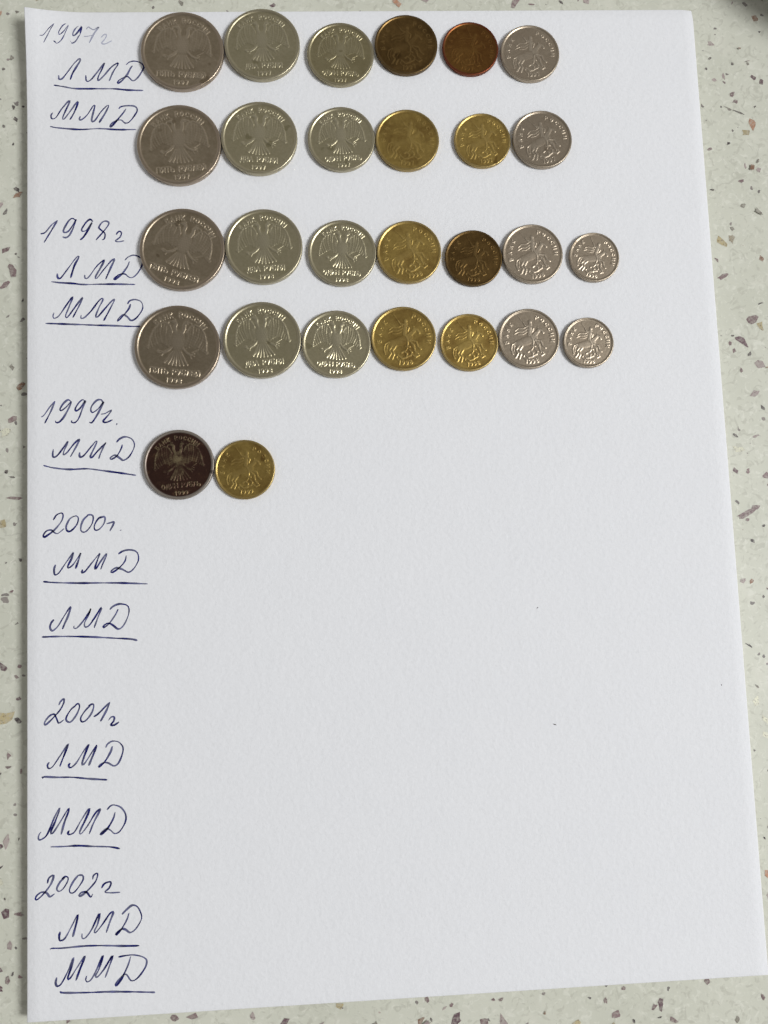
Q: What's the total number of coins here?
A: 28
